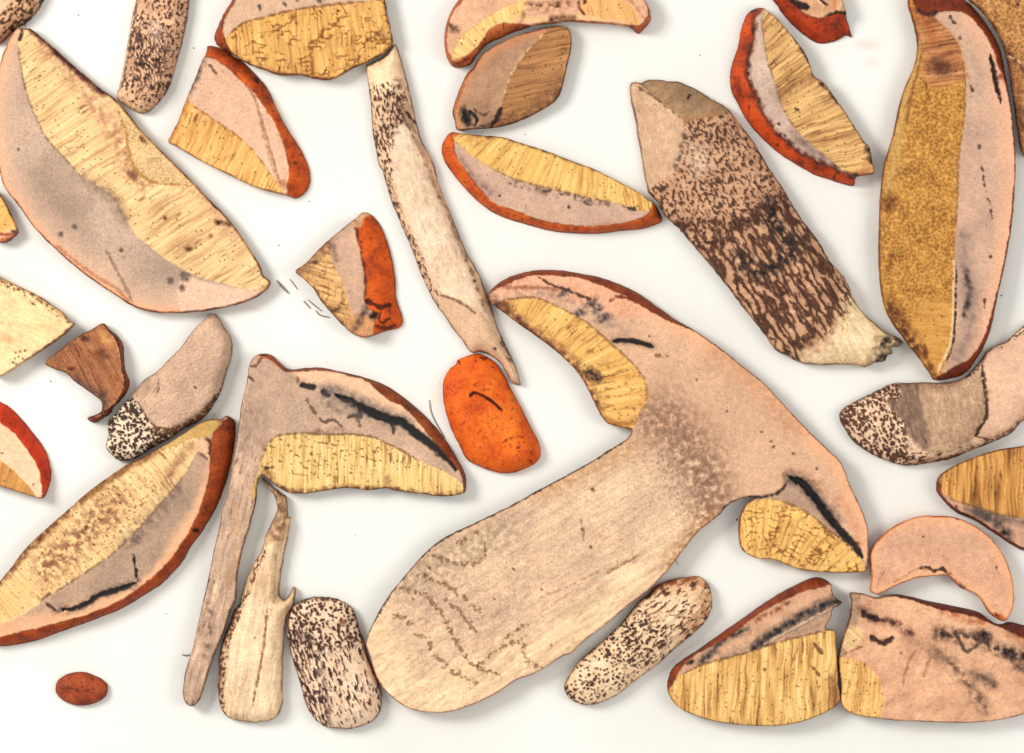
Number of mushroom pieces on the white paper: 33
